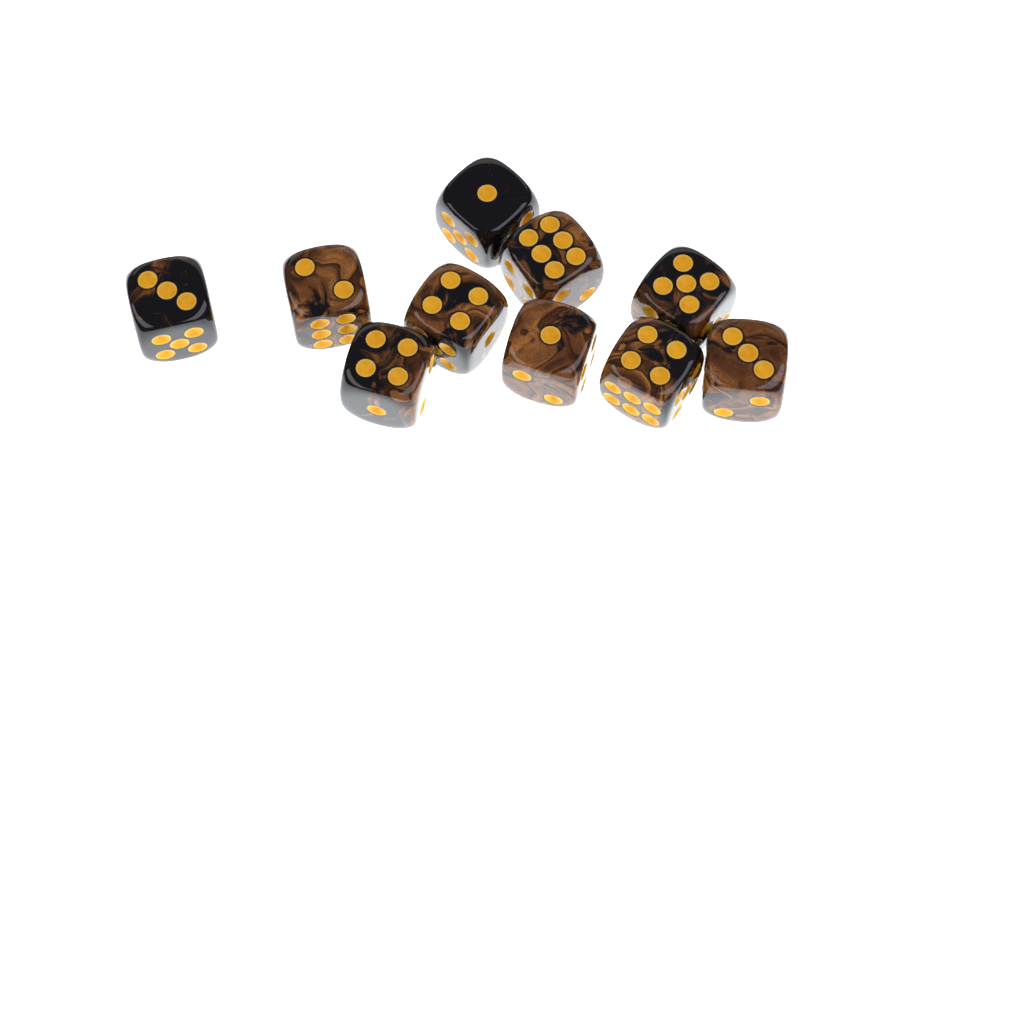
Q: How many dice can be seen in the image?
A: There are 10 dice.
